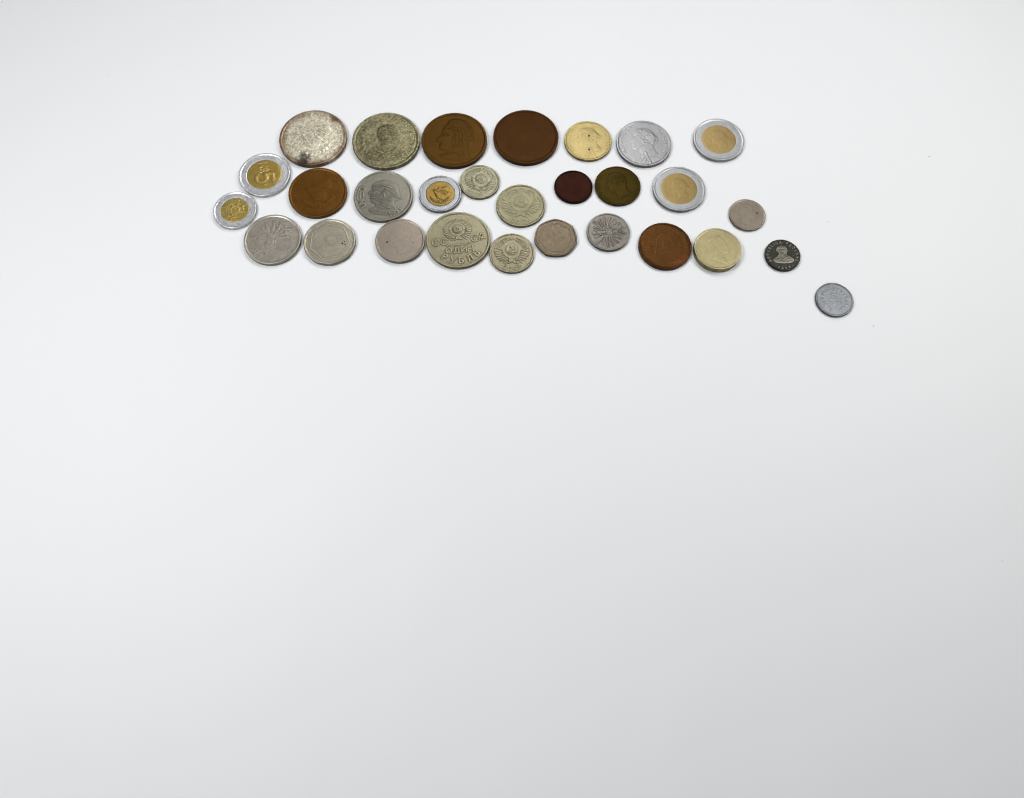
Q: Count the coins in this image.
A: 29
